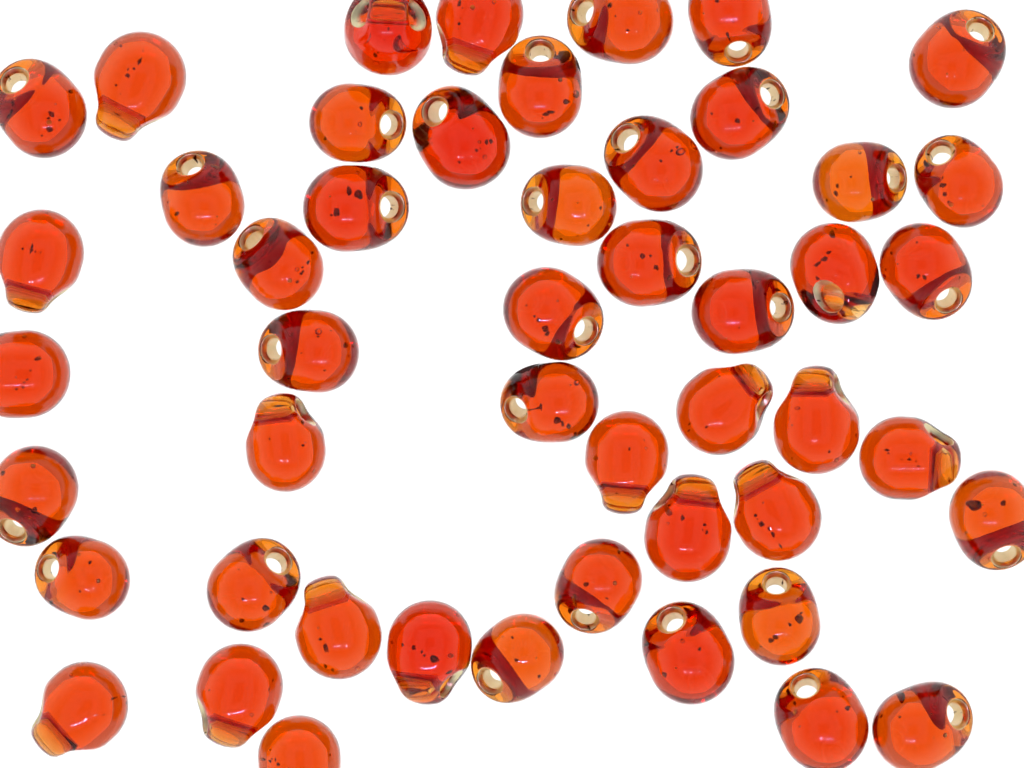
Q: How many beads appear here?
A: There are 49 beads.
